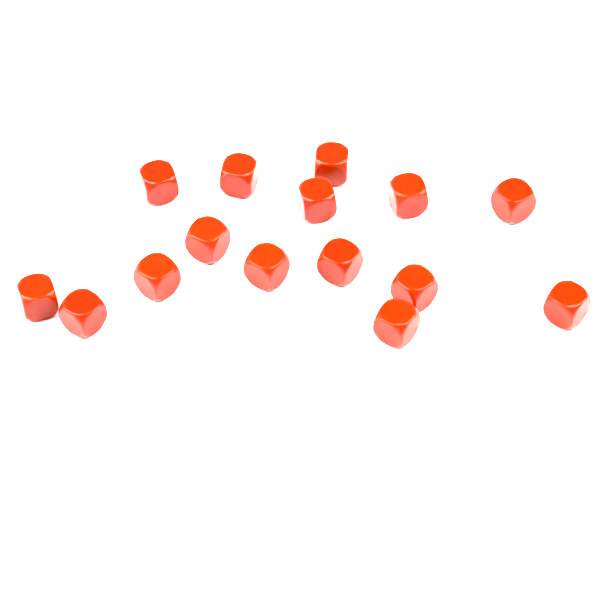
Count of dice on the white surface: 15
